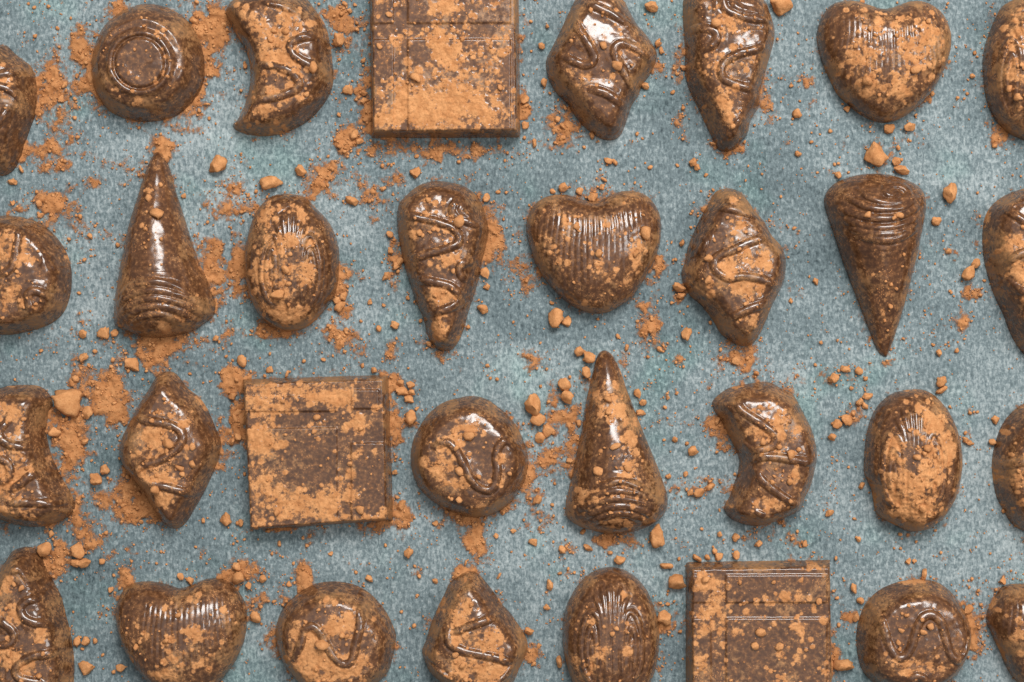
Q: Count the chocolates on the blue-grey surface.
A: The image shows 32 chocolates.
